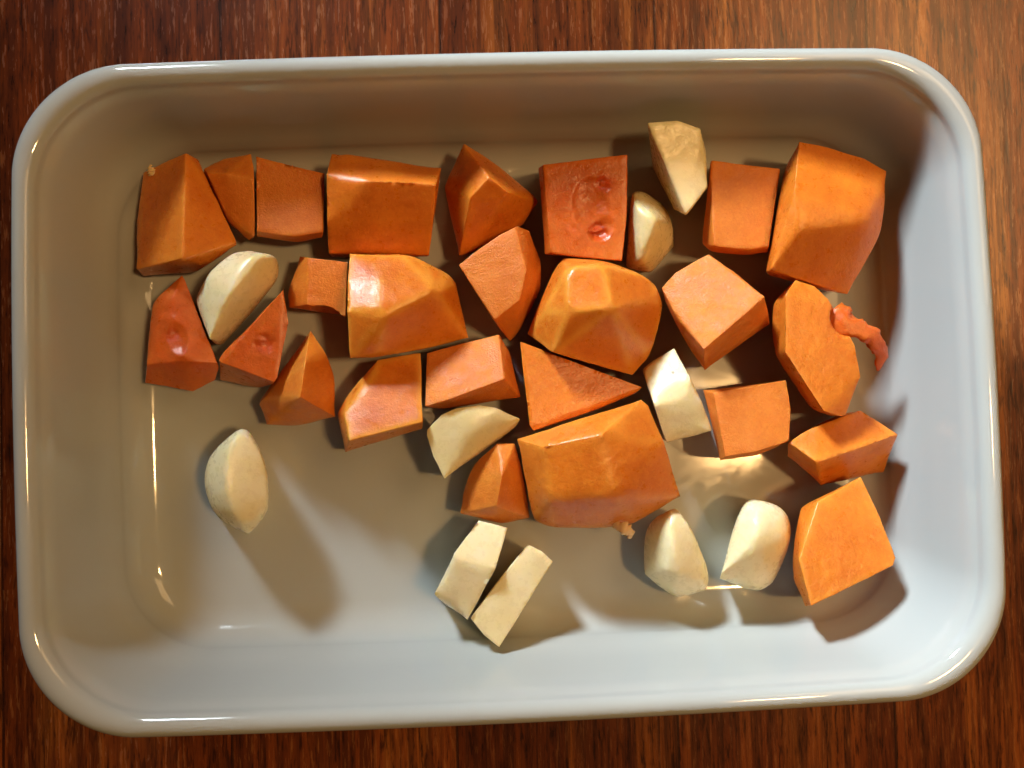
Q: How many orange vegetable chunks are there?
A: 25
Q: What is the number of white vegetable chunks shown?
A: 10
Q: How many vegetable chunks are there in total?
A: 35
